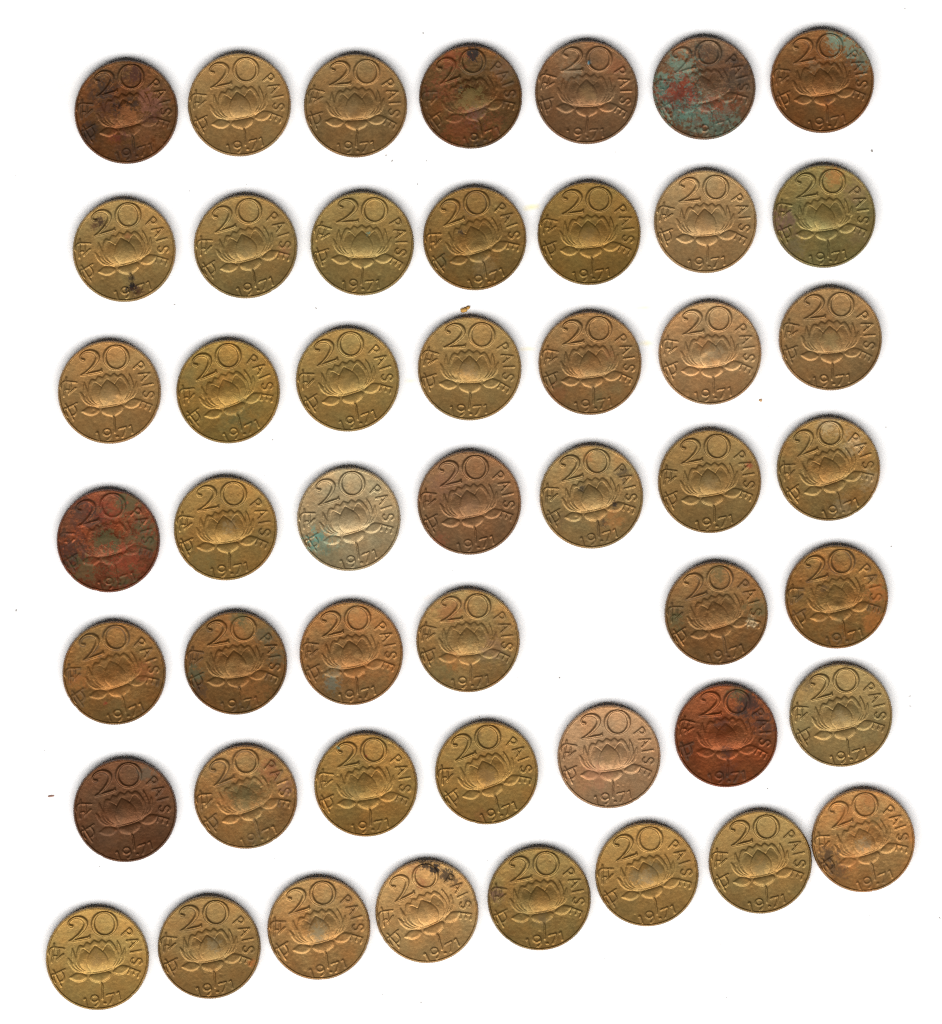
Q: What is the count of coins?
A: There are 49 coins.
